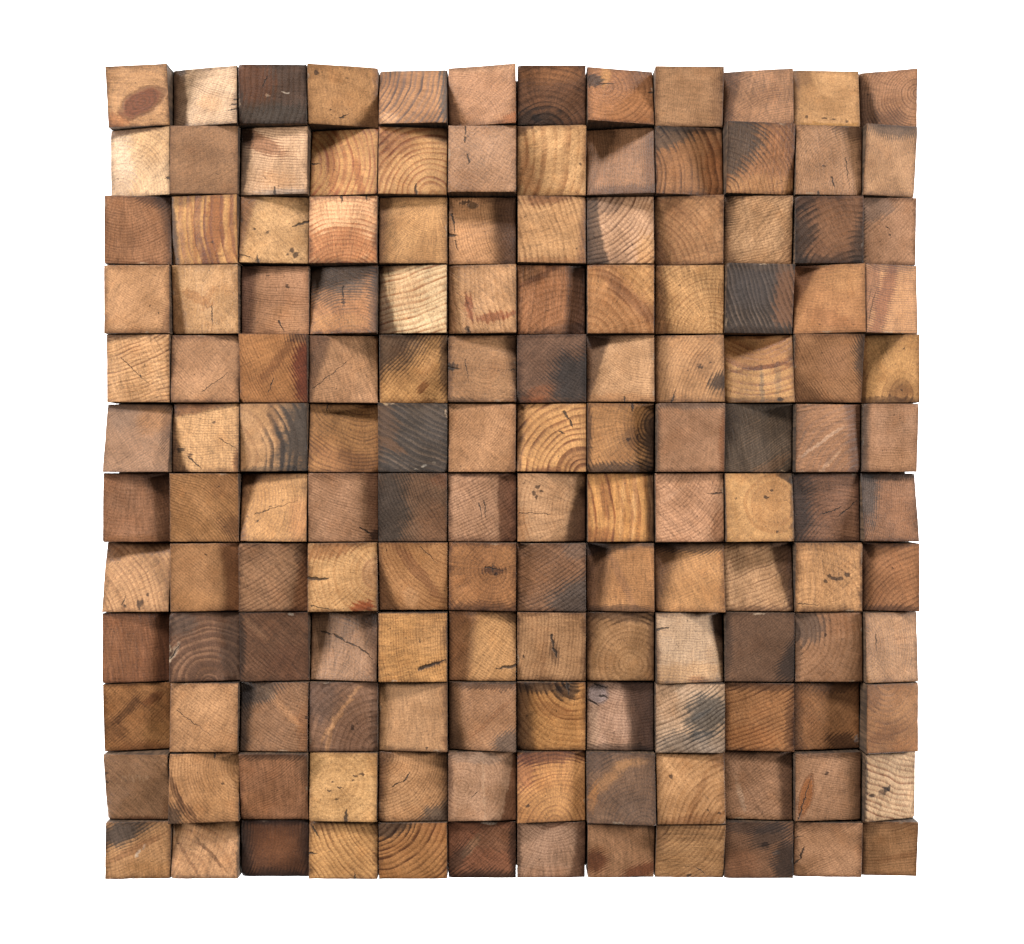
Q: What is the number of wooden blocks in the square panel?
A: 144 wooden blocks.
